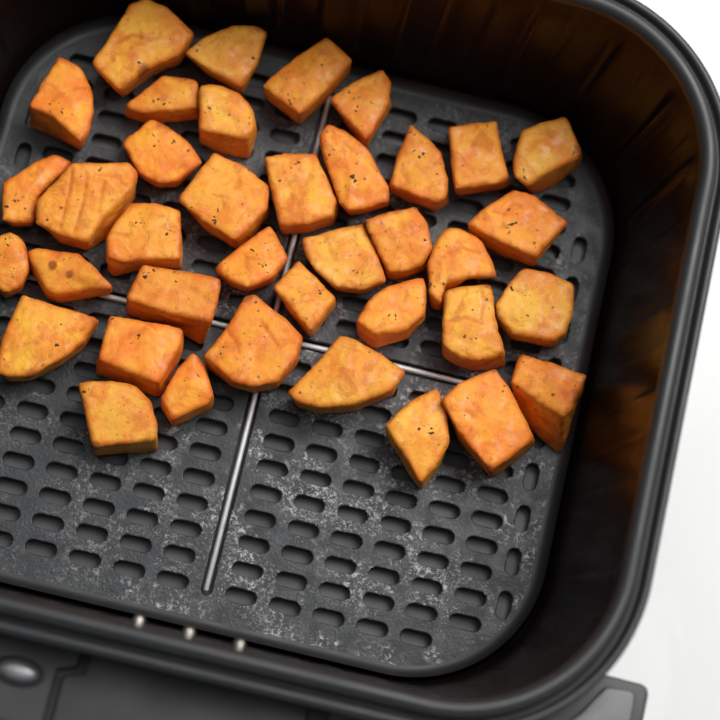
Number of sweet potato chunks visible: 38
